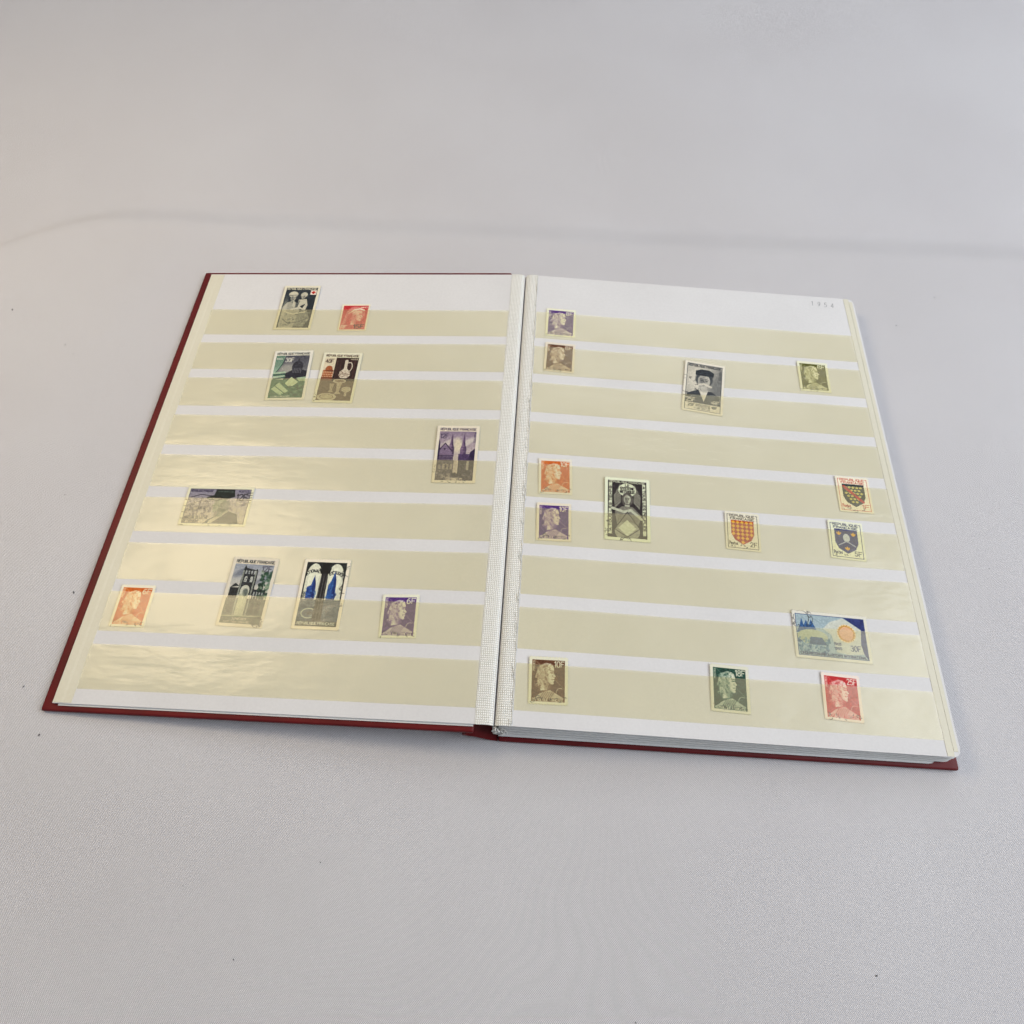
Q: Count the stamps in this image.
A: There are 24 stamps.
